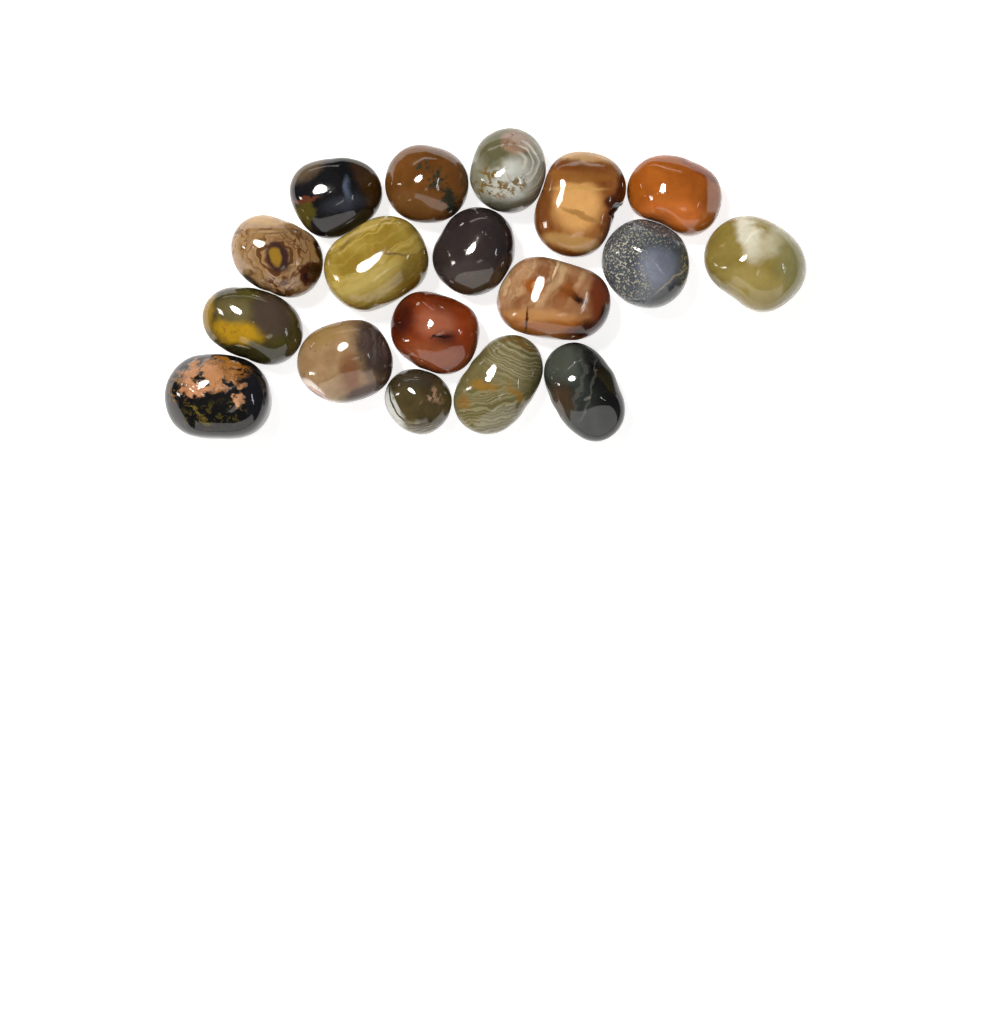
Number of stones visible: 18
